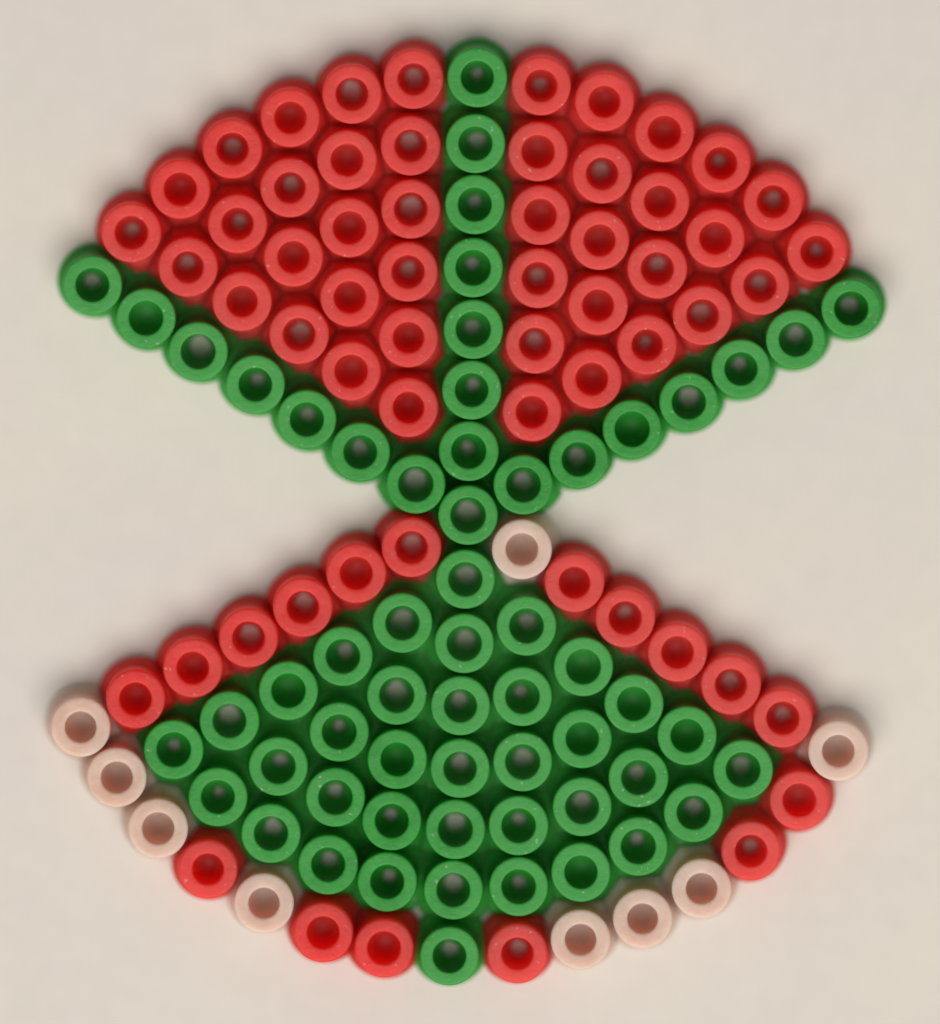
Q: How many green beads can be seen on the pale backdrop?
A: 59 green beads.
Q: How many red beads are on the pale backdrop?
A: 59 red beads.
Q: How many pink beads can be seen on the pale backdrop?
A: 9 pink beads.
